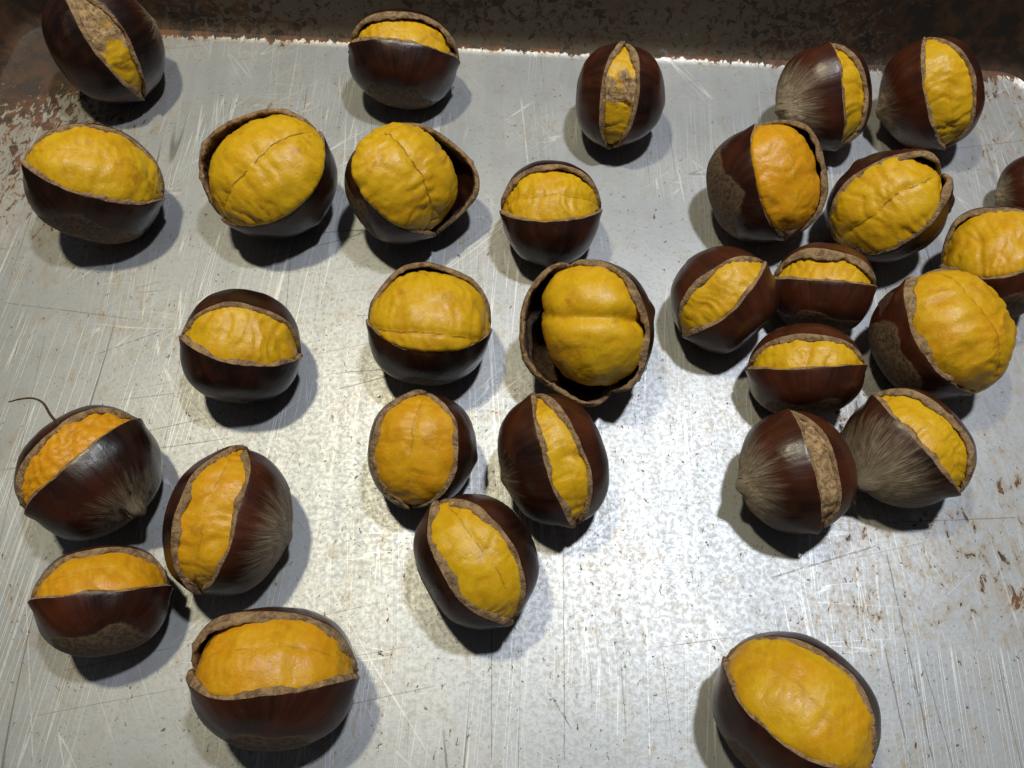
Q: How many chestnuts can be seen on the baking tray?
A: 30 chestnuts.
